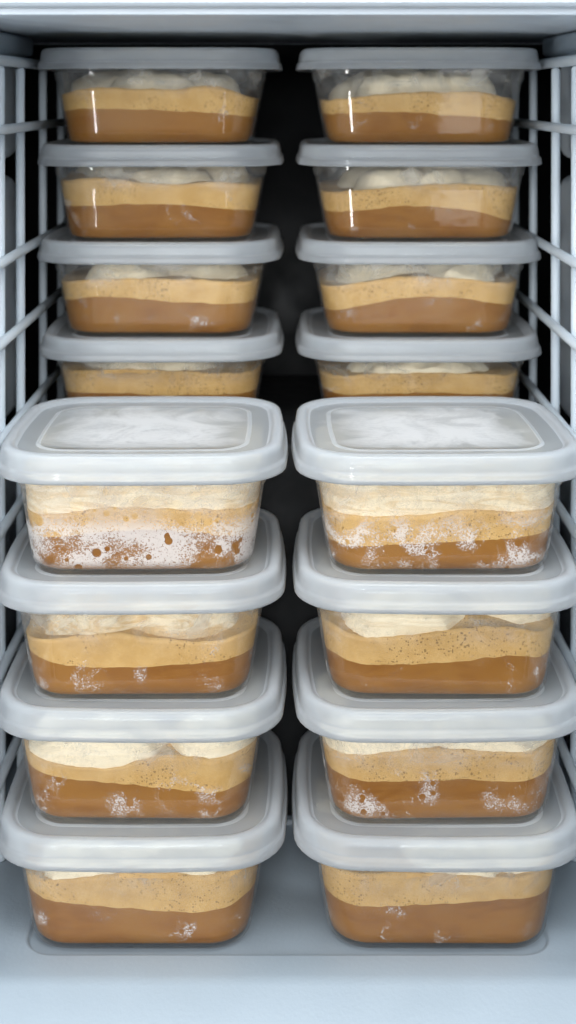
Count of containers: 16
